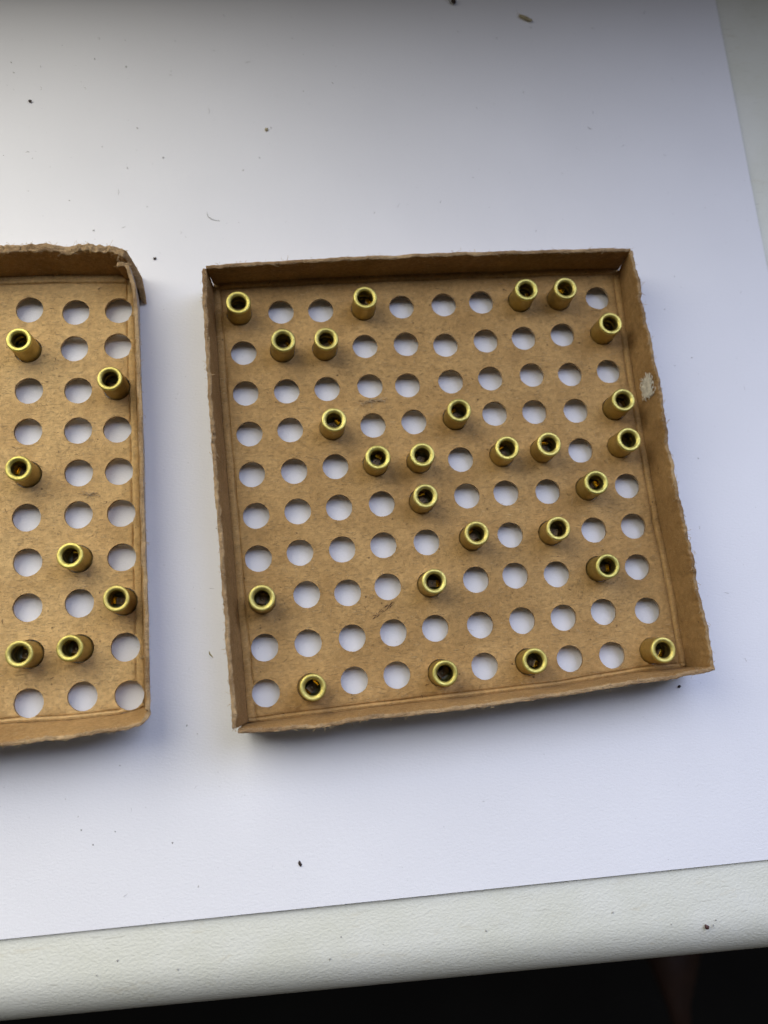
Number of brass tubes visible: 33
